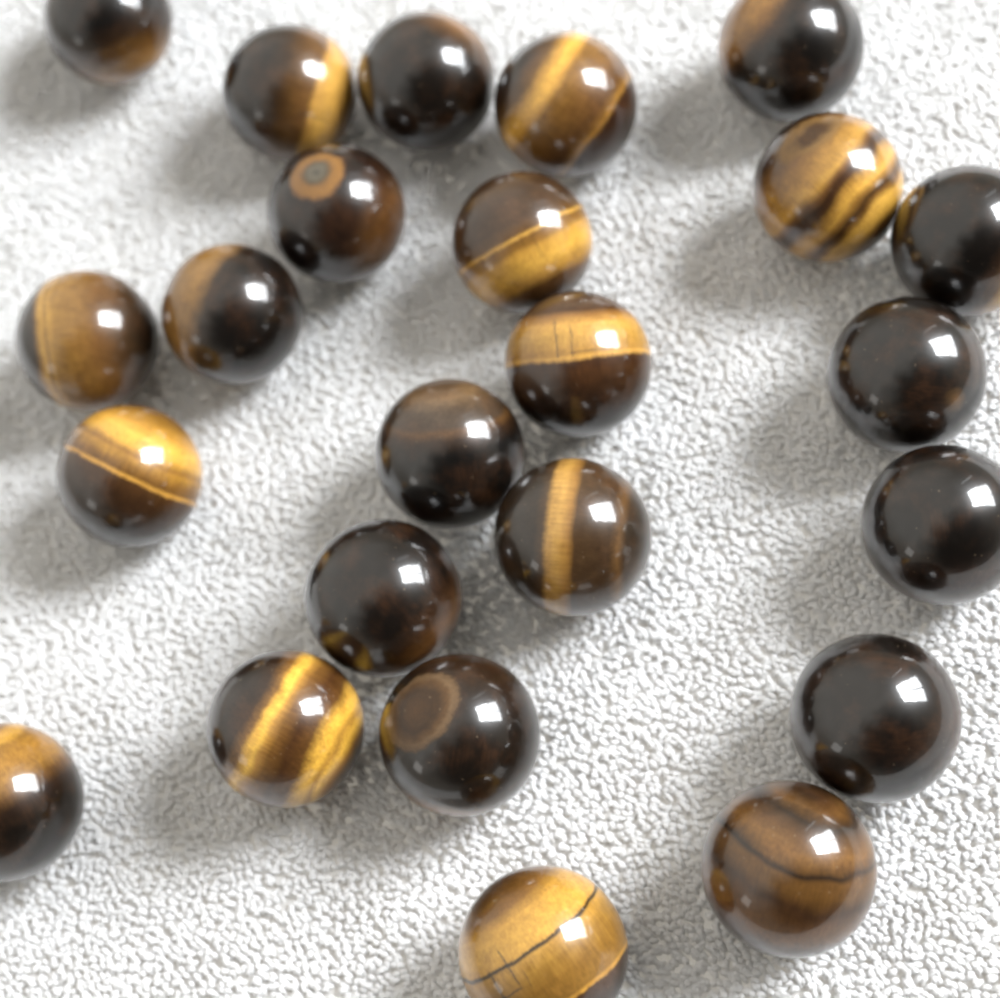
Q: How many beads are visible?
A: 24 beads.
